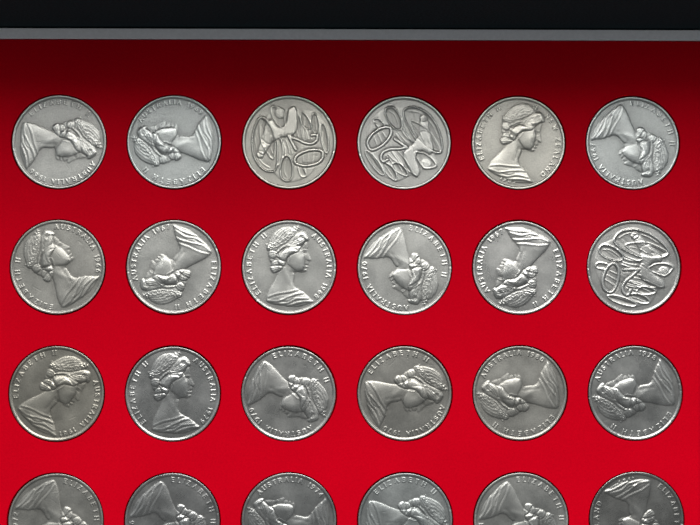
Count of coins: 24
